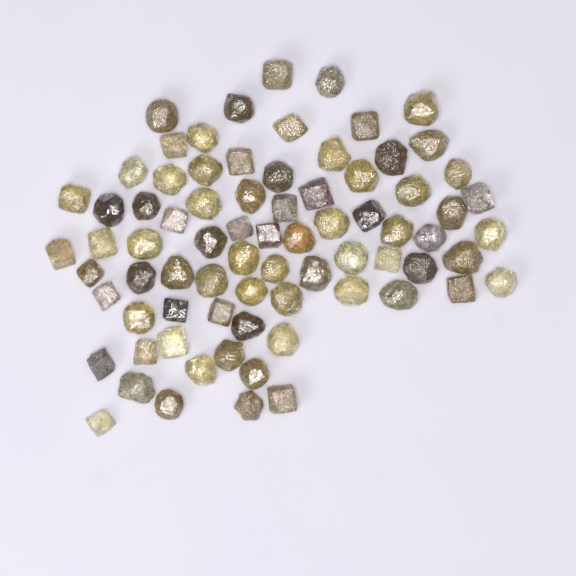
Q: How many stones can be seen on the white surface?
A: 76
